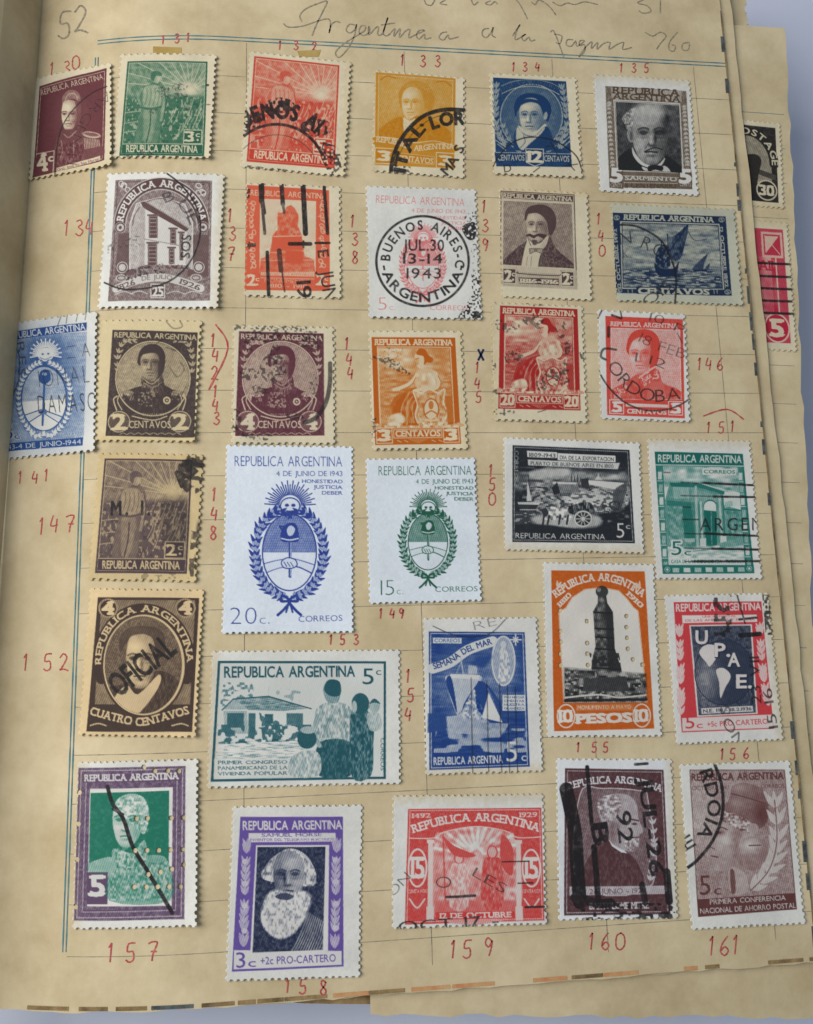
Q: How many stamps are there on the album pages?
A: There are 34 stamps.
